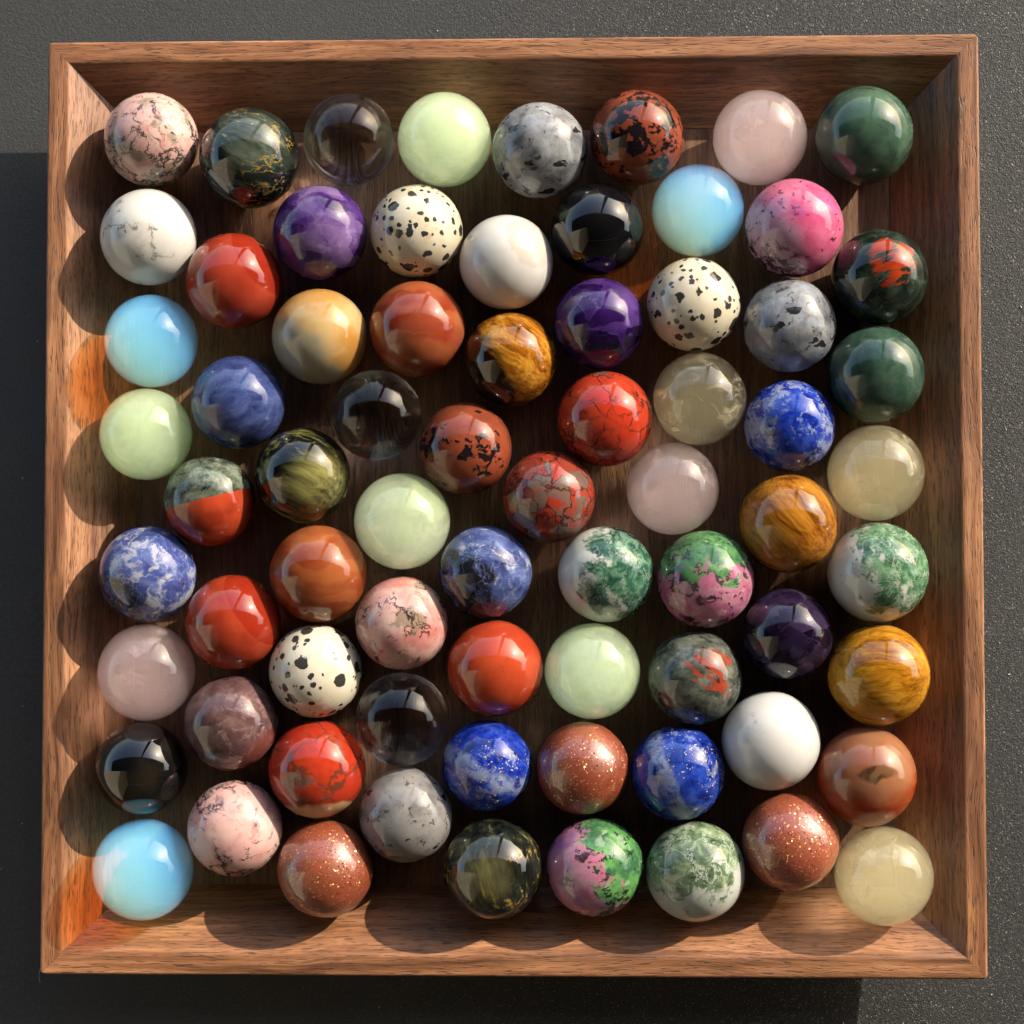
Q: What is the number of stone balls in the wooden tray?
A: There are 72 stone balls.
